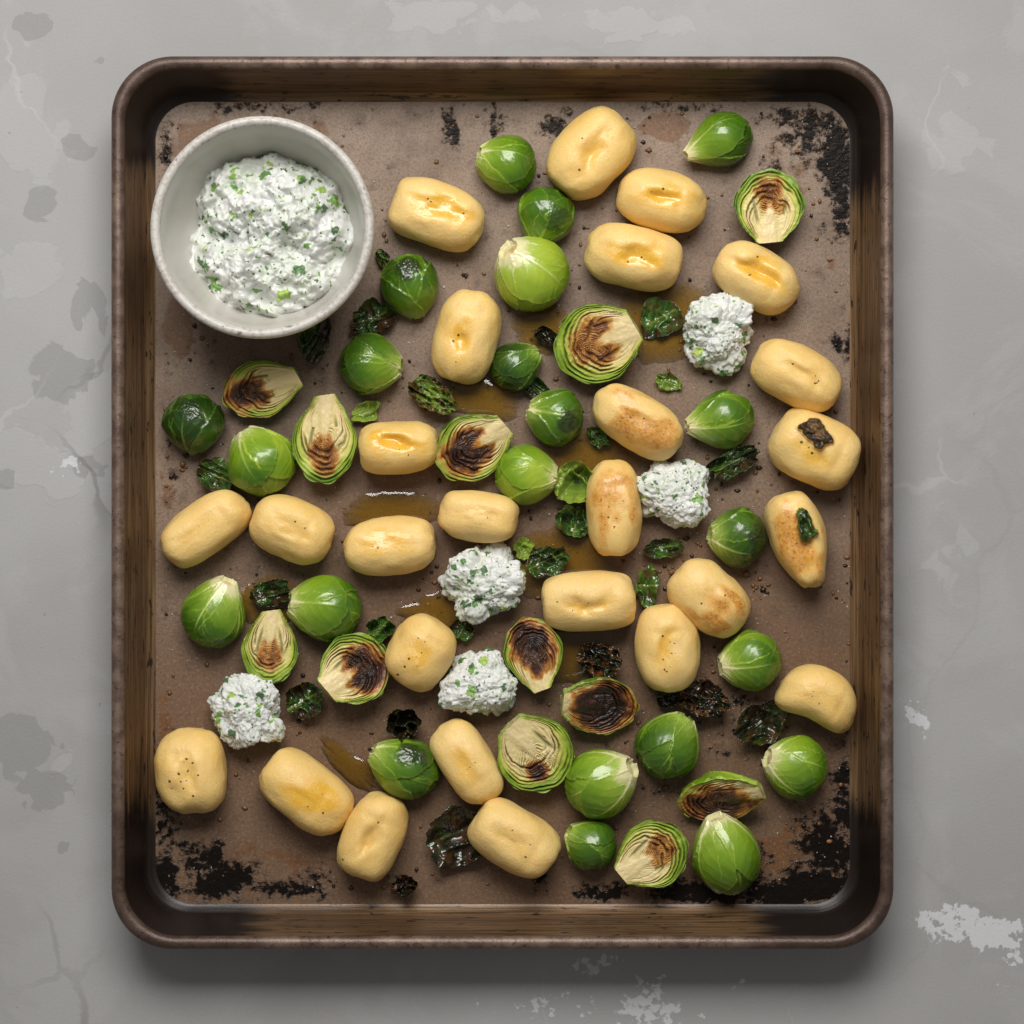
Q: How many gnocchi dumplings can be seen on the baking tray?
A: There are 26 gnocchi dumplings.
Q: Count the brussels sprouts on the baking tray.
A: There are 34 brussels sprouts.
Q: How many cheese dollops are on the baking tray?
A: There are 5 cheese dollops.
